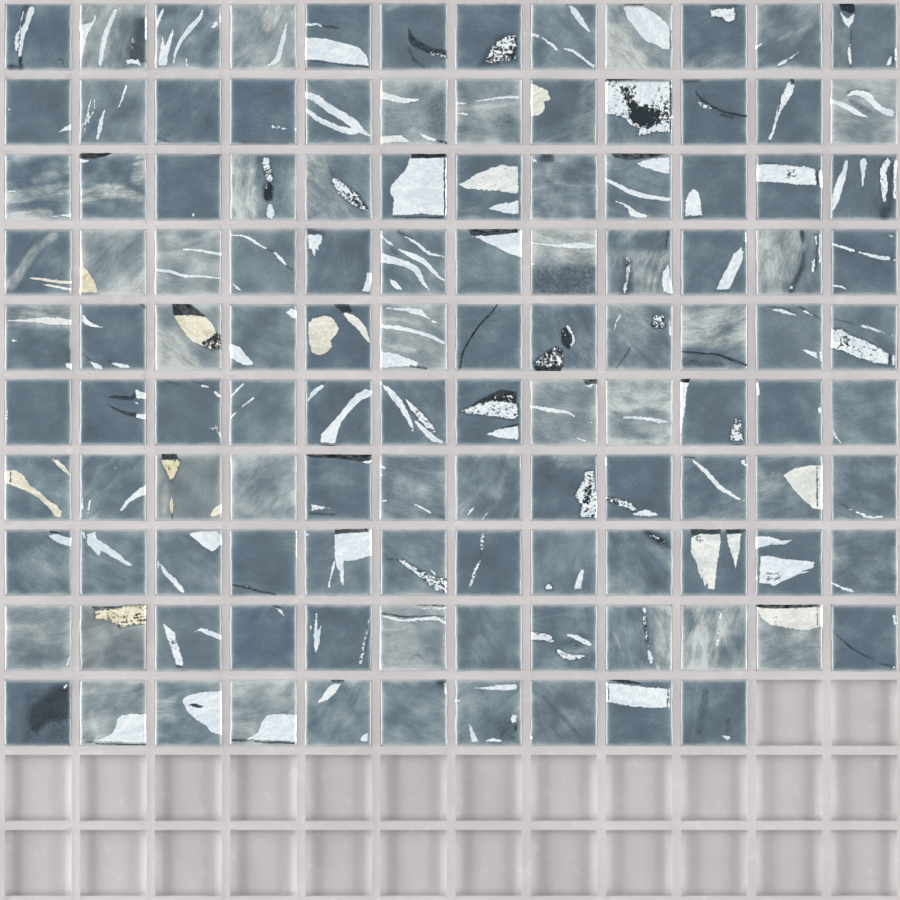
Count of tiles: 118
